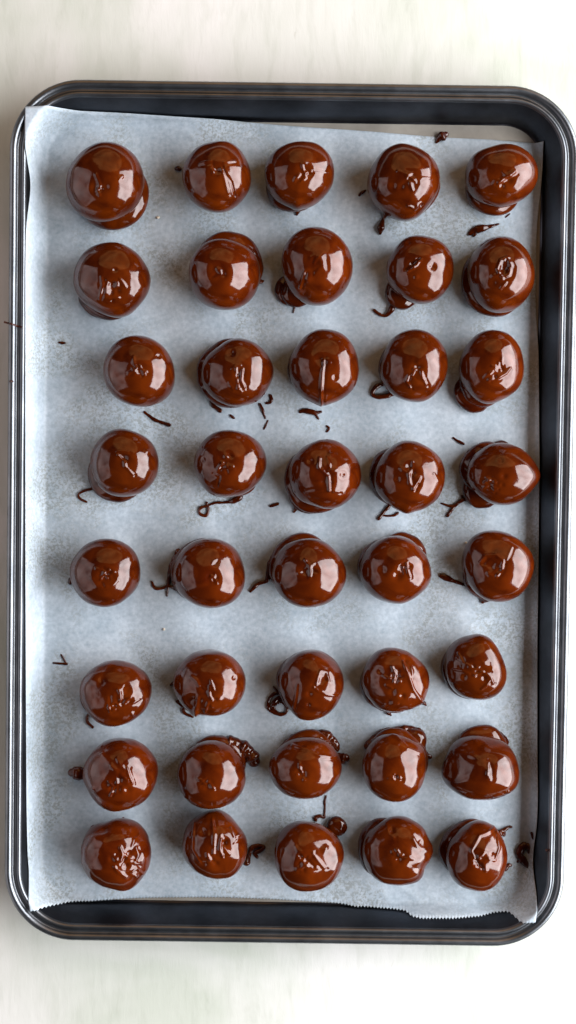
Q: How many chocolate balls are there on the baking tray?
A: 40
